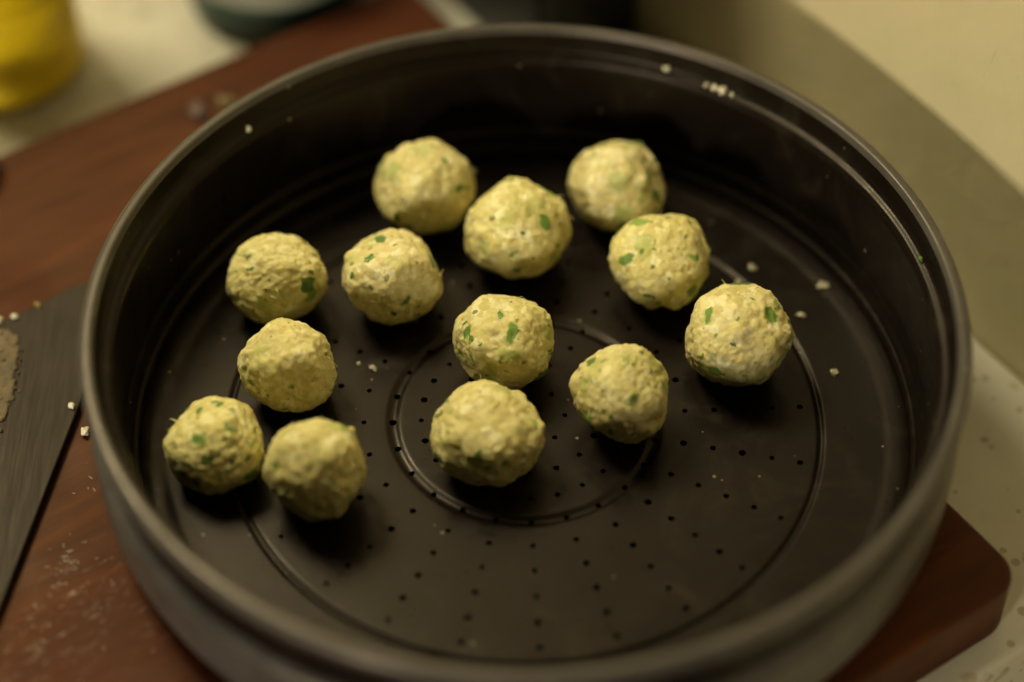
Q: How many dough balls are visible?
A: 13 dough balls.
